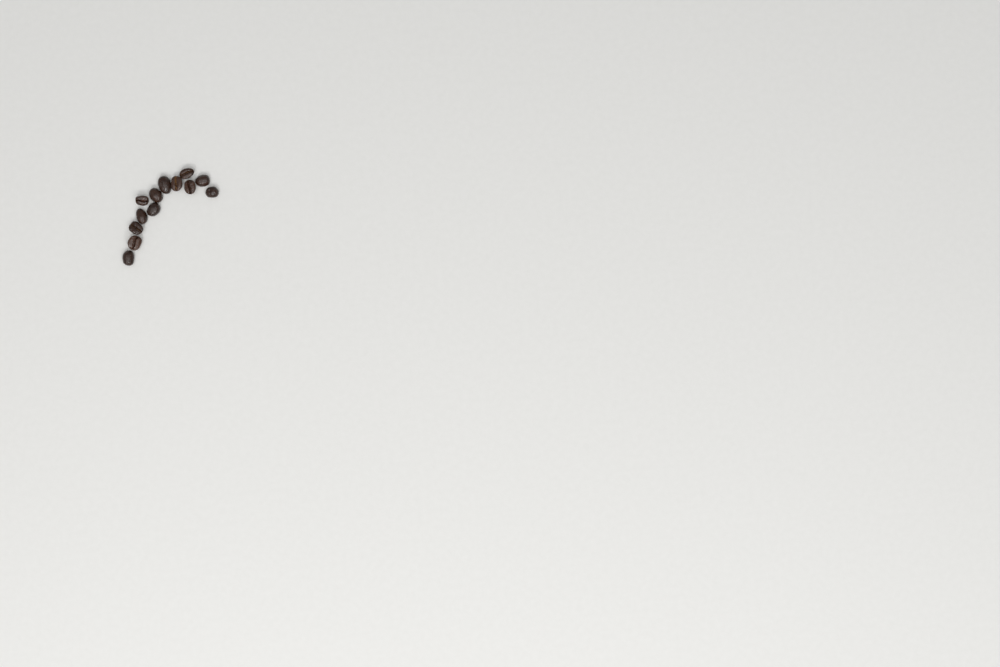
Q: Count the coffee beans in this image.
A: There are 13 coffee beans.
